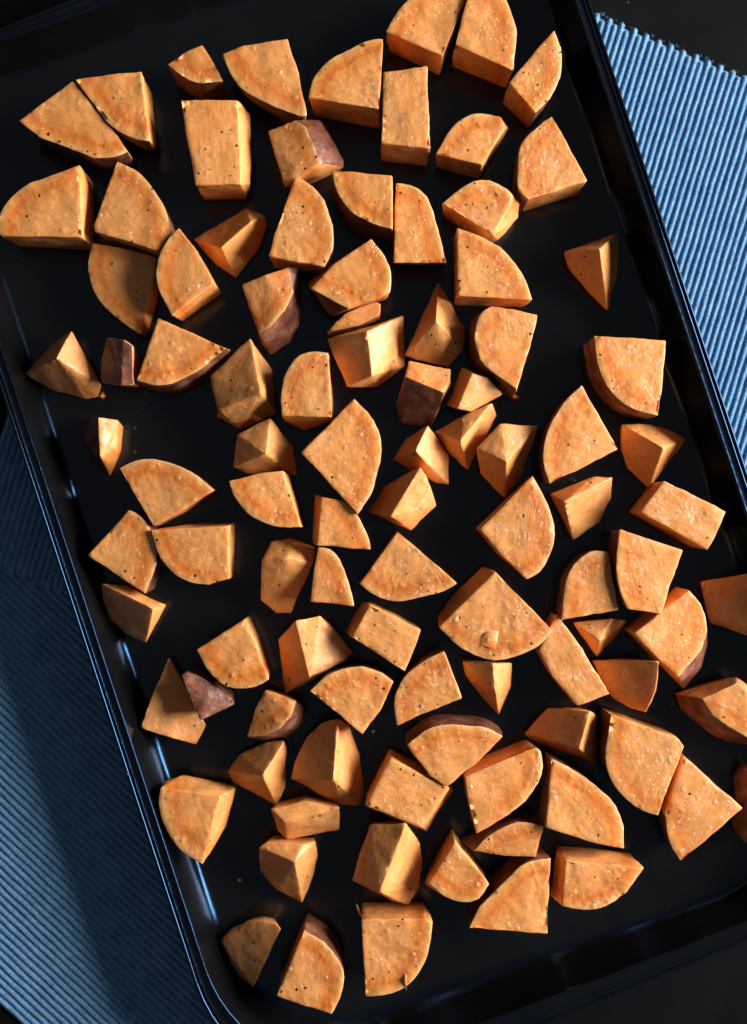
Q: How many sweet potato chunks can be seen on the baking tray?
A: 98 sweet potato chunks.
